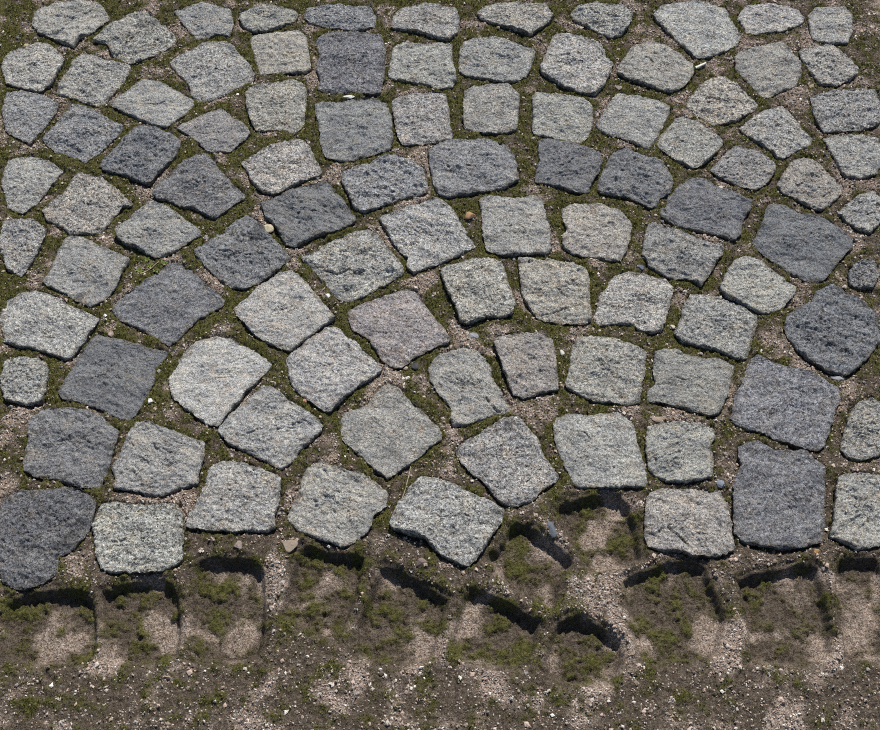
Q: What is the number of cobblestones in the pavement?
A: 97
